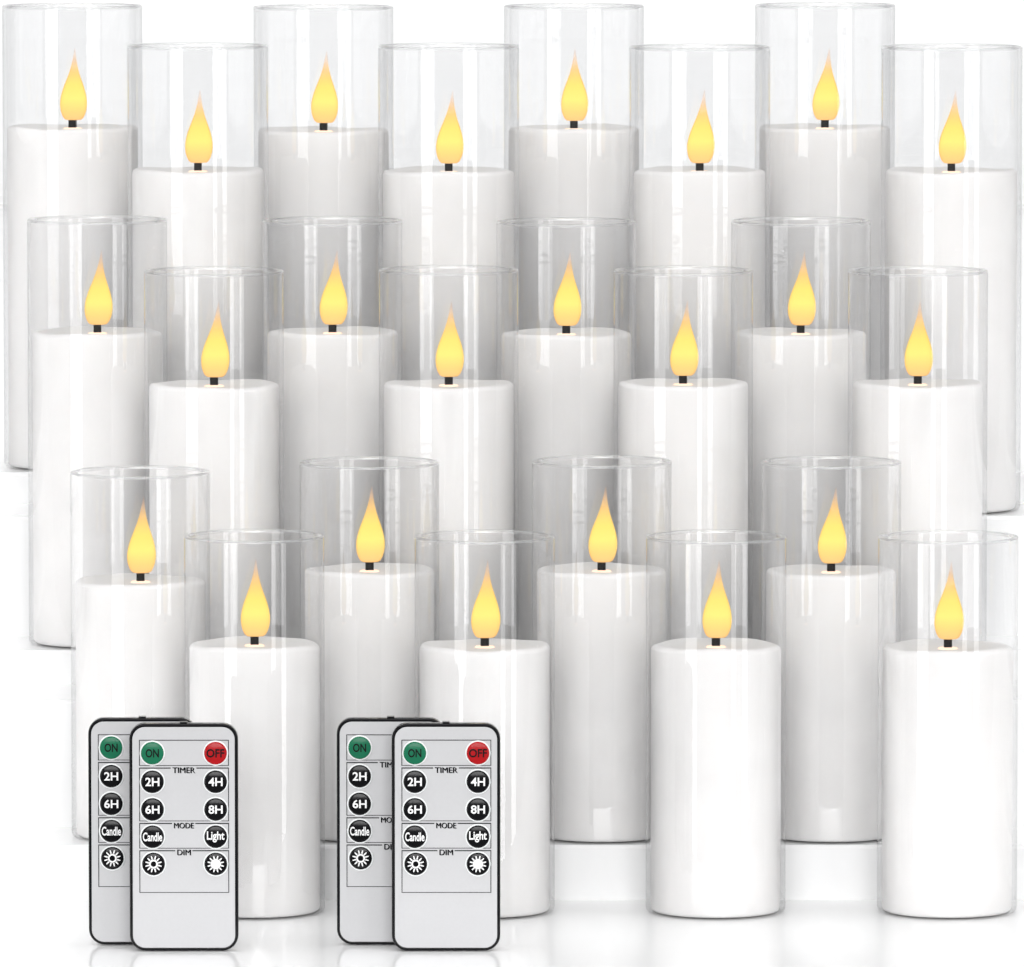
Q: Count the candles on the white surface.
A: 24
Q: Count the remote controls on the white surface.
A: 4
